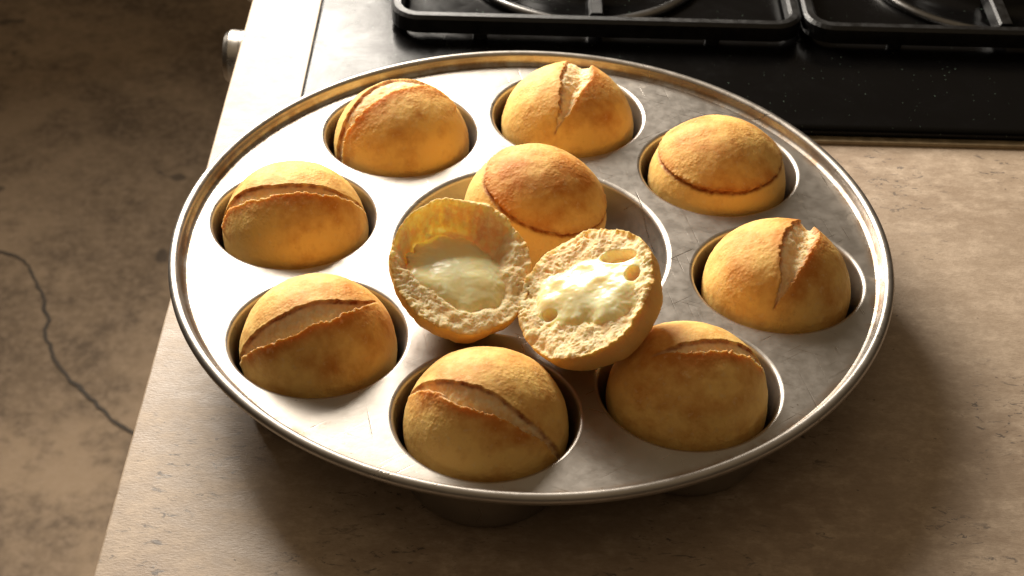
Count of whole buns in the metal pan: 9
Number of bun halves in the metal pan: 2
